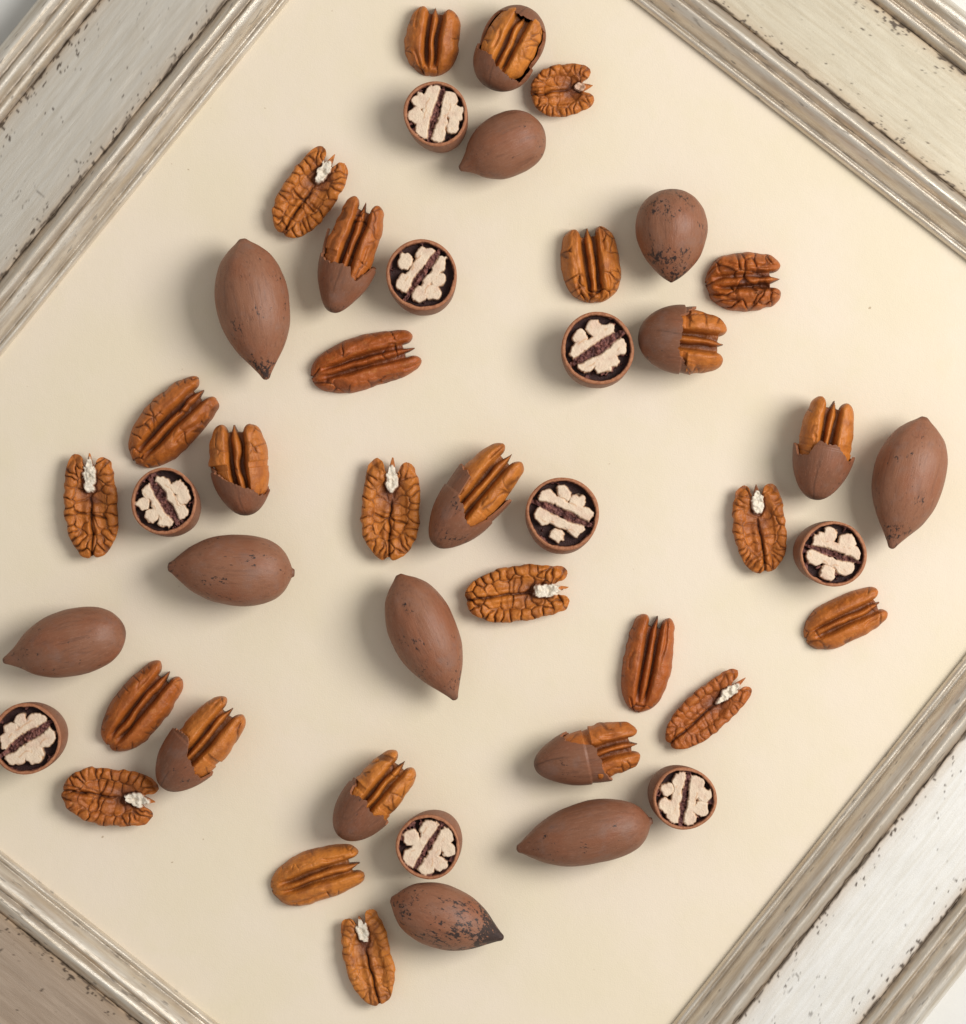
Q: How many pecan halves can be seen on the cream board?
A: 18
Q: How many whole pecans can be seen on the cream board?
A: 9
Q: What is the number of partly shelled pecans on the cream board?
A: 9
